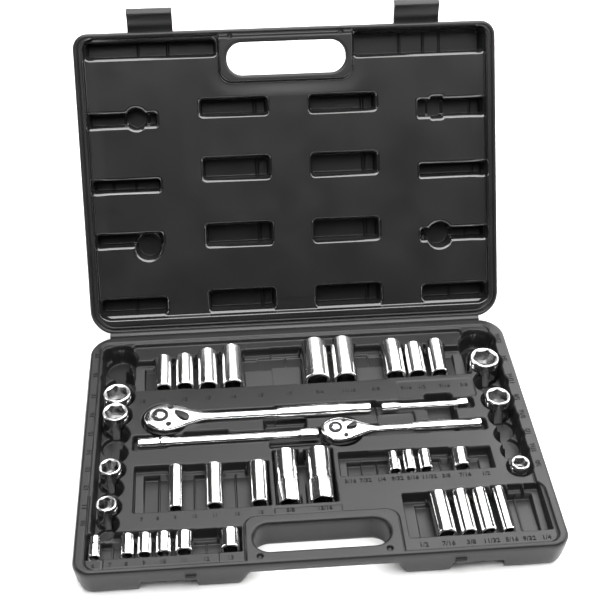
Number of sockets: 35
